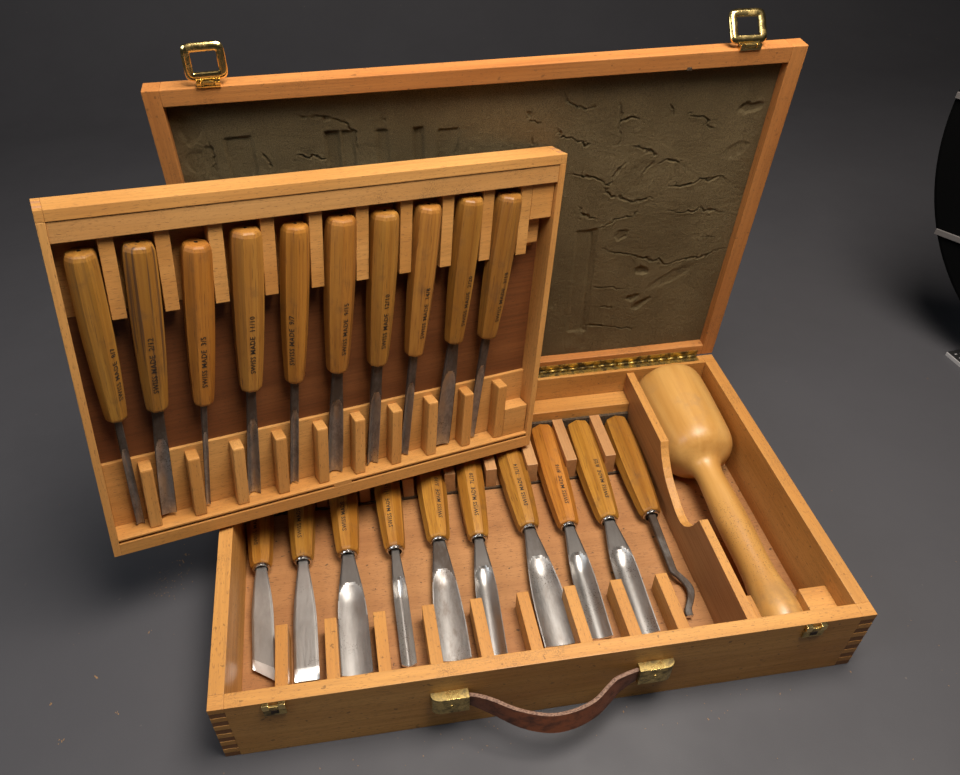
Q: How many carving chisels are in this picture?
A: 20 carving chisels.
